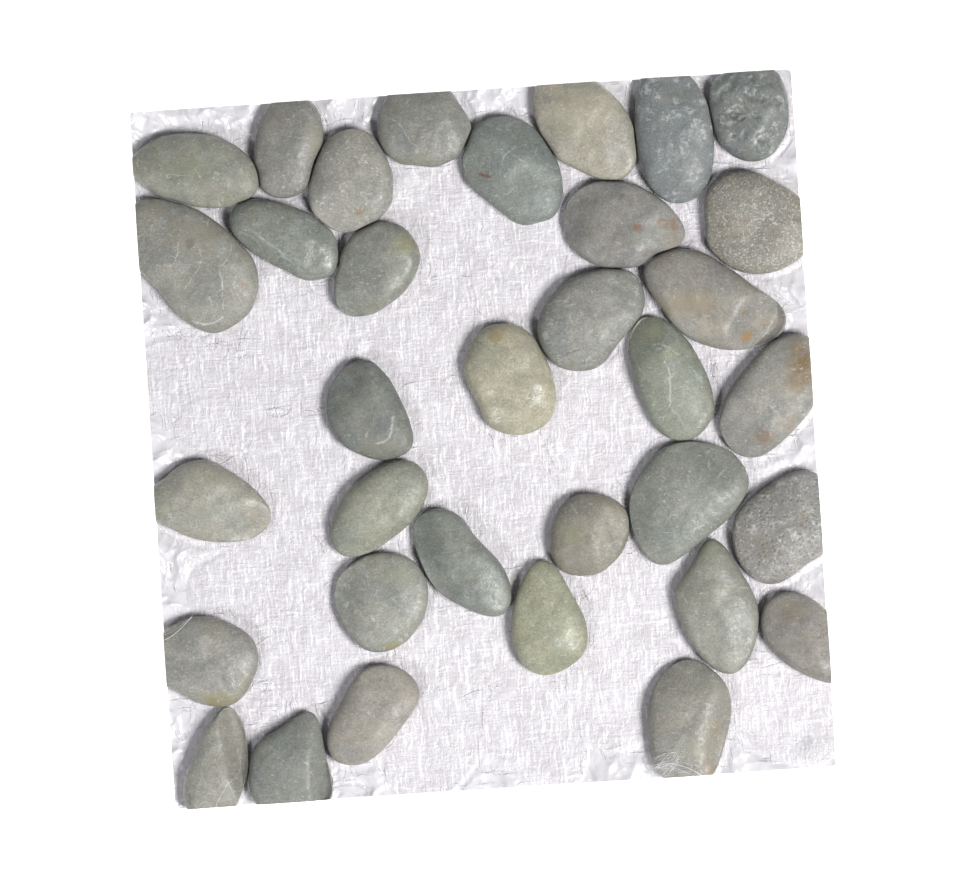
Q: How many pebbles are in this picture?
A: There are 34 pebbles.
